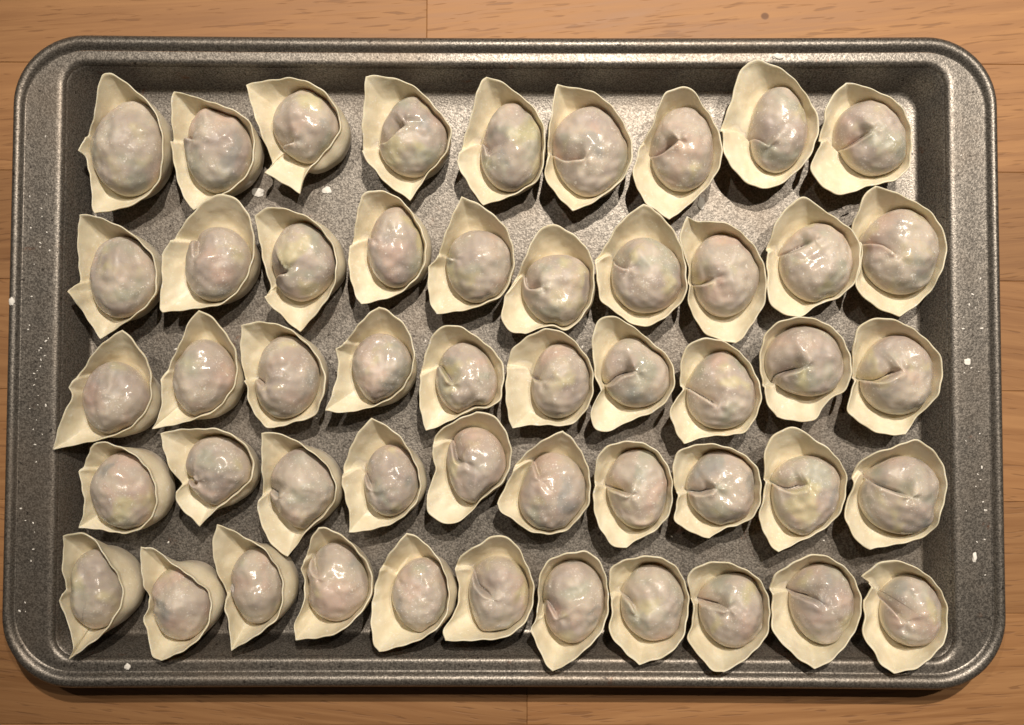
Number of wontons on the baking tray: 50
